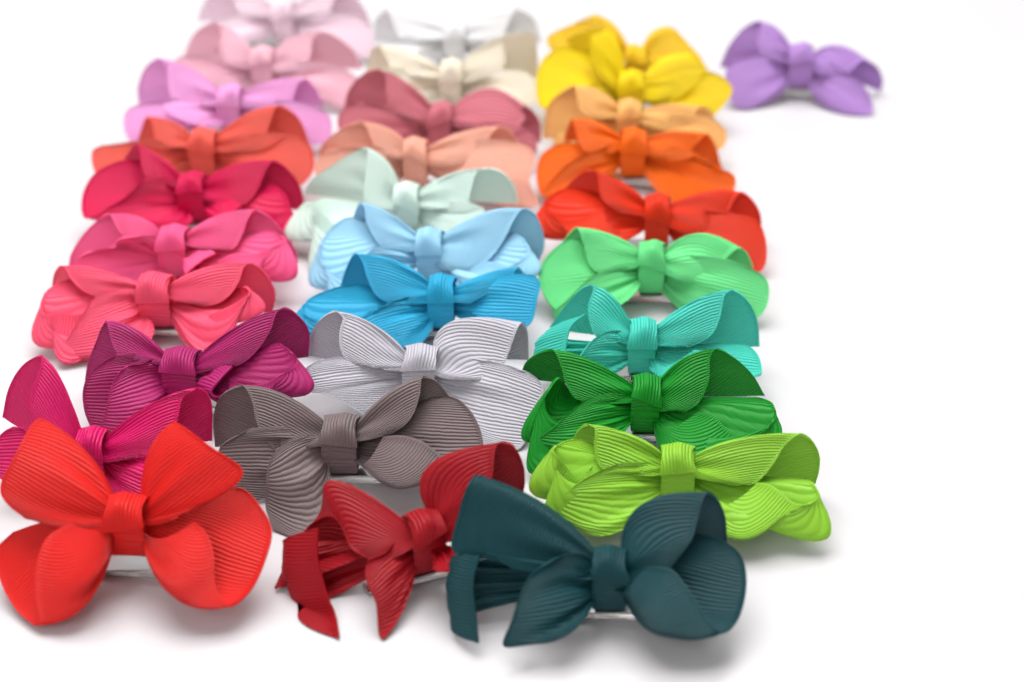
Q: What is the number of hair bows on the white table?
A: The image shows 31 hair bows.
